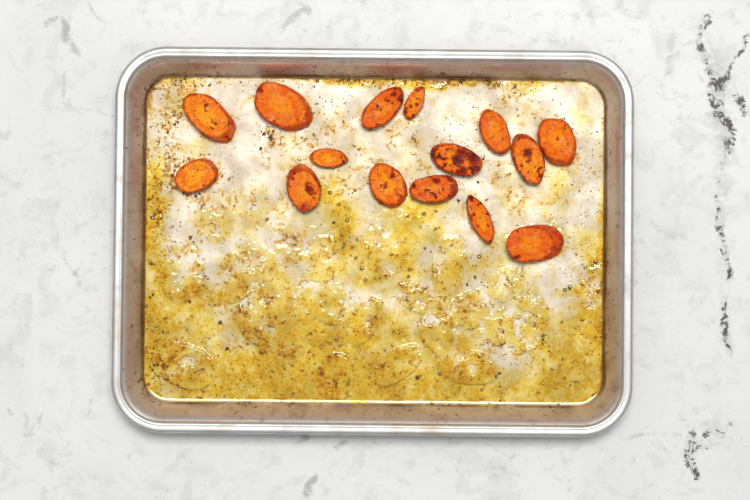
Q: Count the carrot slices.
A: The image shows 15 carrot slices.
